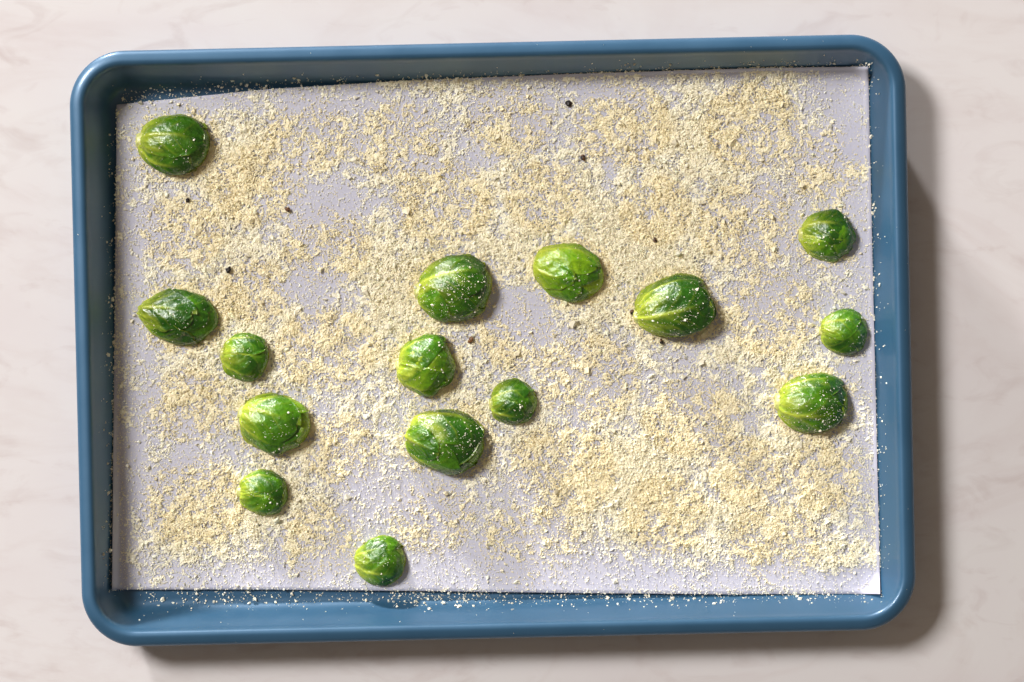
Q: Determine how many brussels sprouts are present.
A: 15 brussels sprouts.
